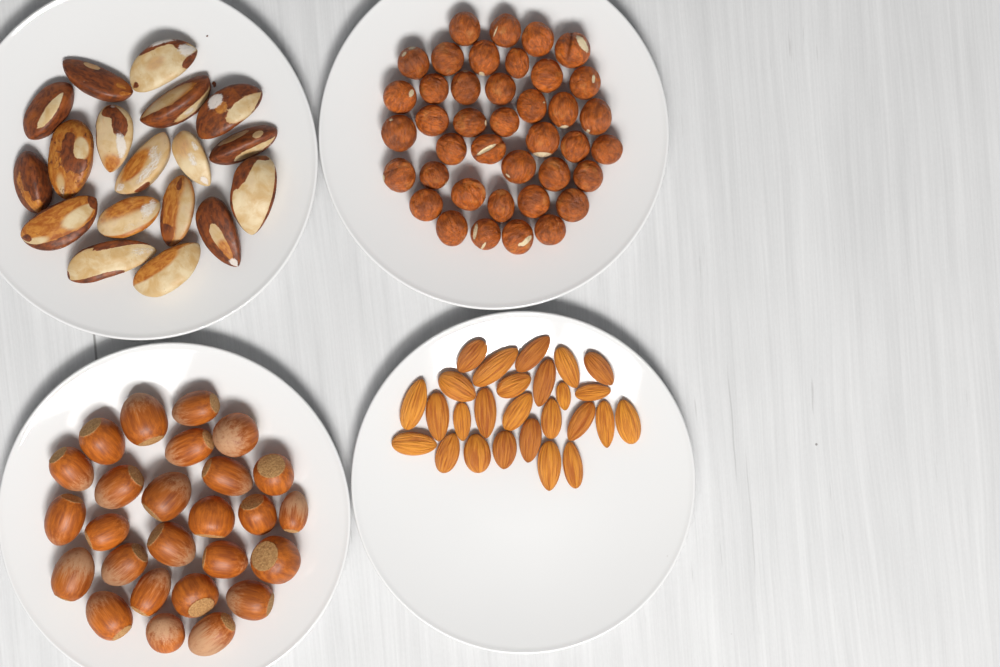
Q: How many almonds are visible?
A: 26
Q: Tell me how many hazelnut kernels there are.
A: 40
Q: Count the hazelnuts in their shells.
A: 26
